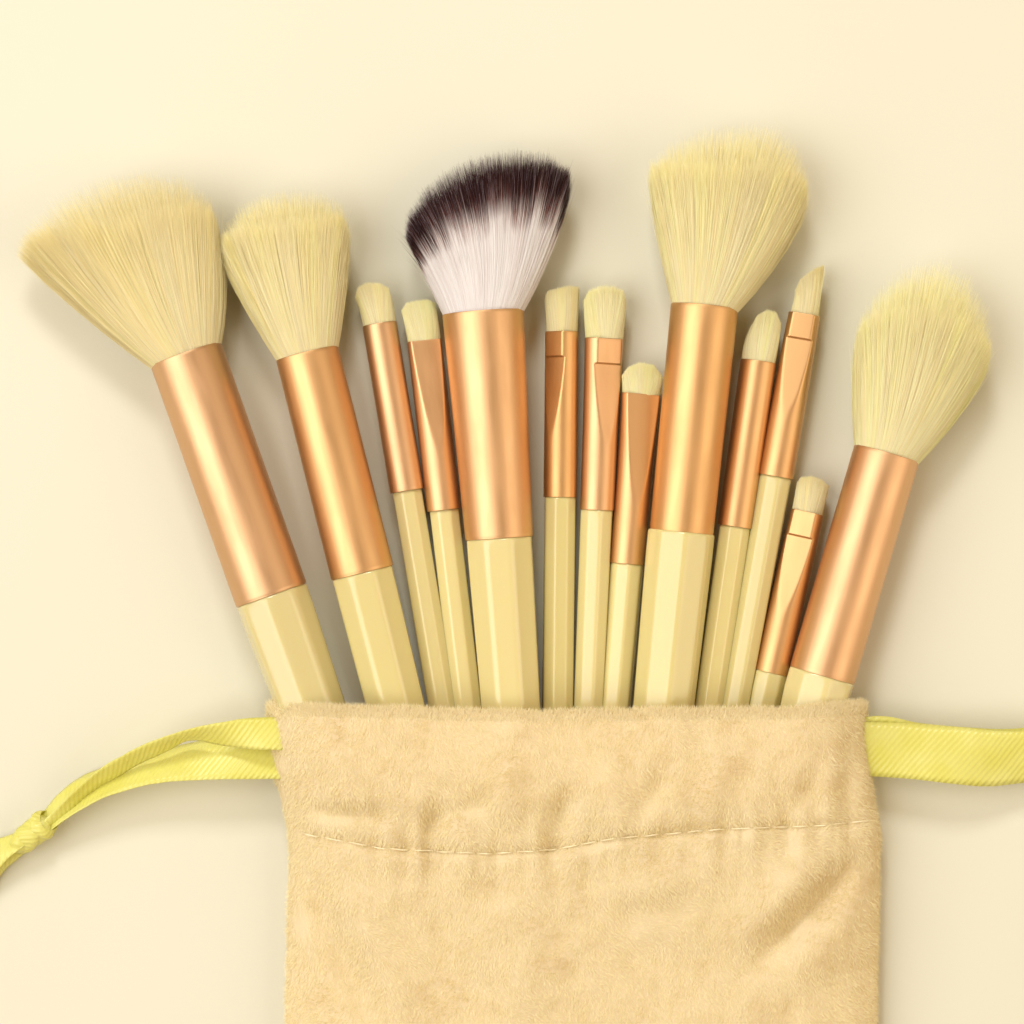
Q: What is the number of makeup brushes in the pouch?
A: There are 13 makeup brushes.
